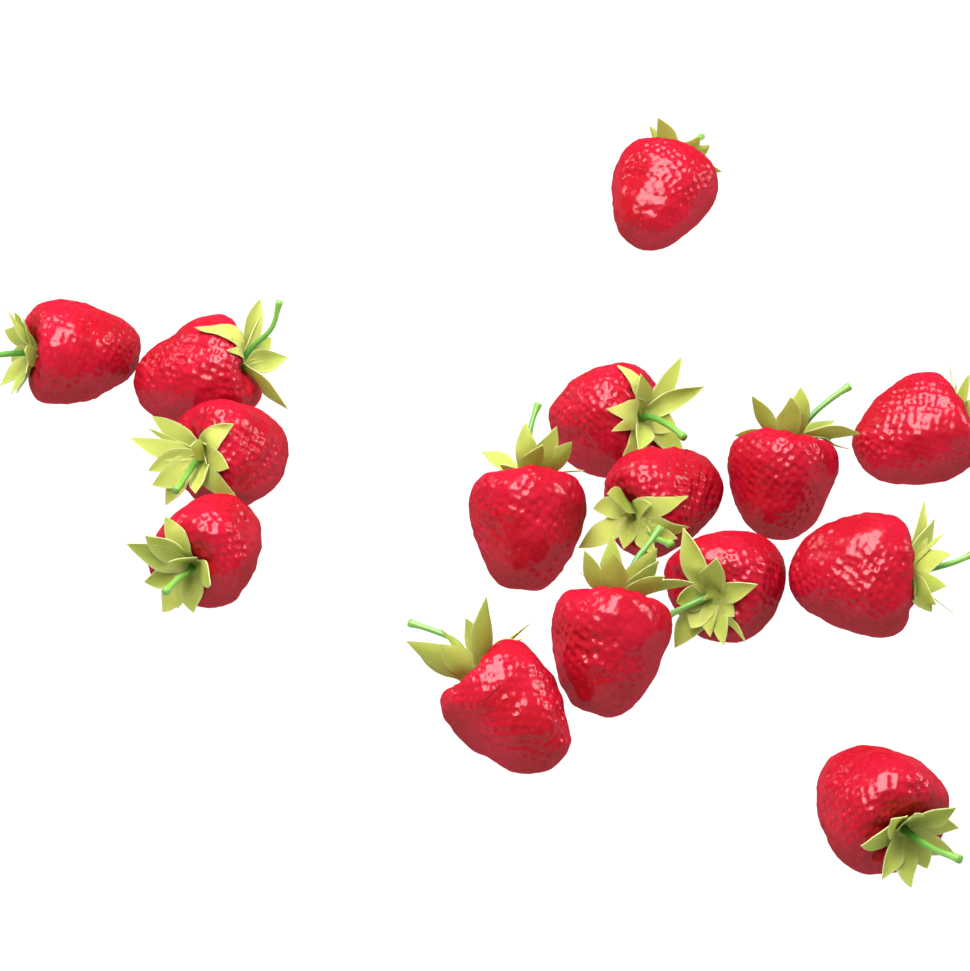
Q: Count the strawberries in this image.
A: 15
